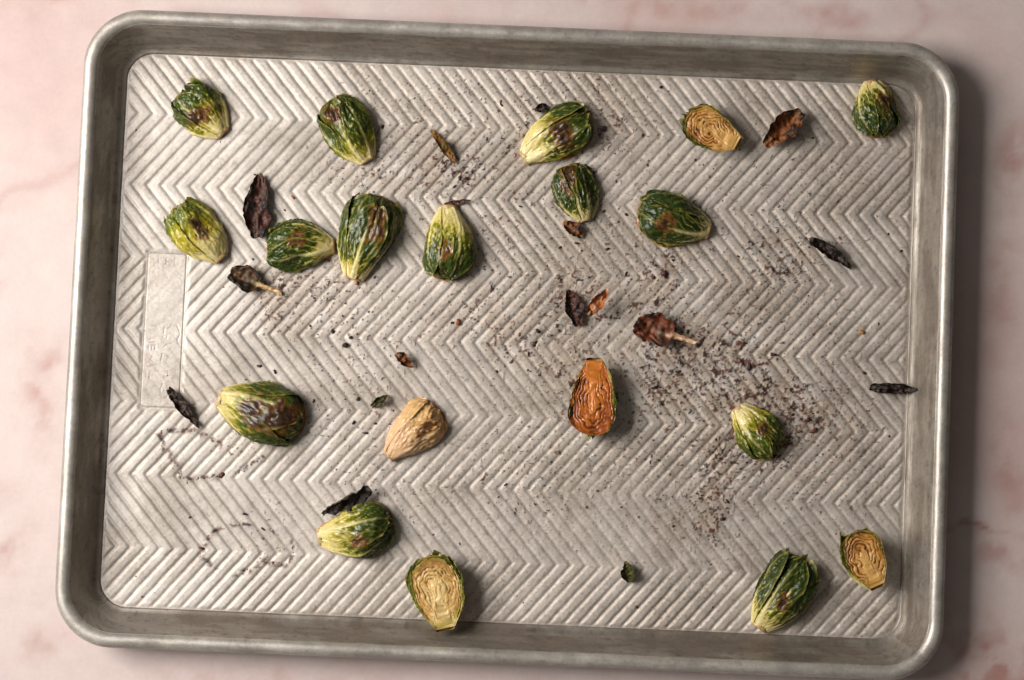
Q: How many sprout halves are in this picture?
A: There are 19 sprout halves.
